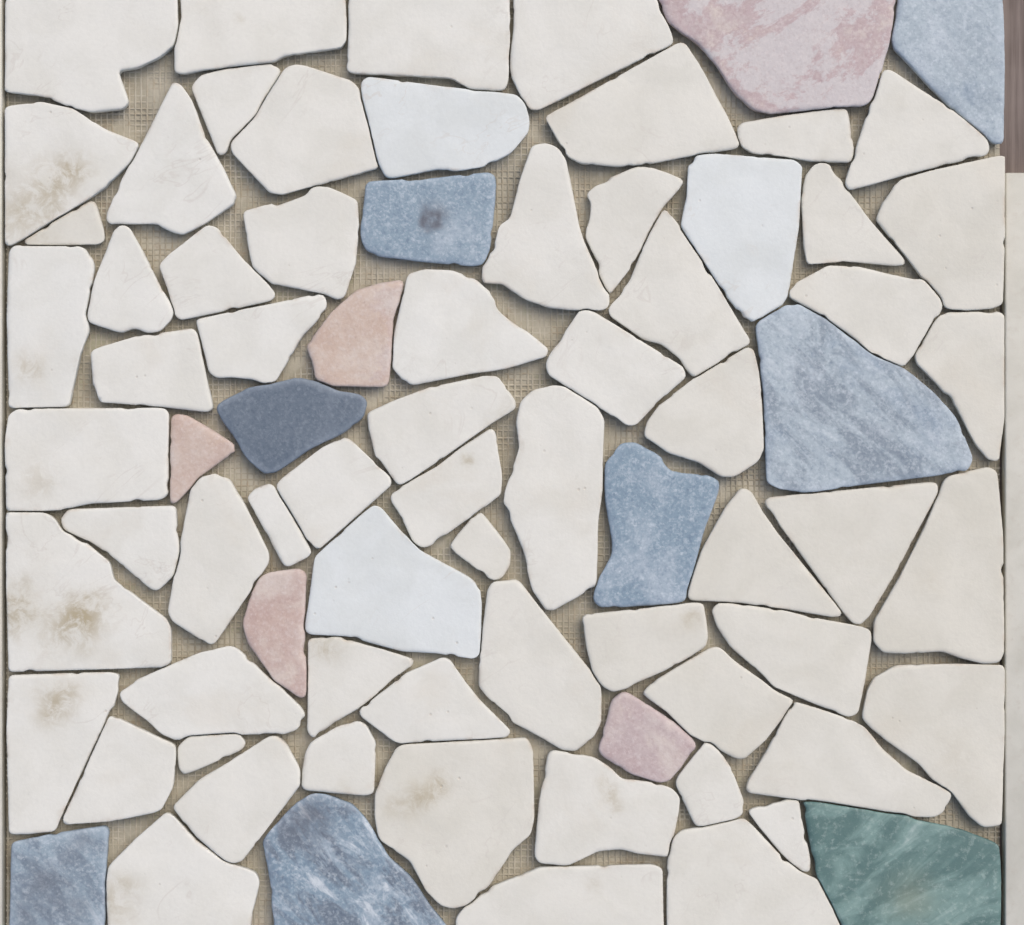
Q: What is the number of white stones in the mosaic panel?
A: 65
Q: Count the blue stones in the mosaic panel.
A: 7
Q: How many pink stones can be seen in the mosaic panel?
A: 5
